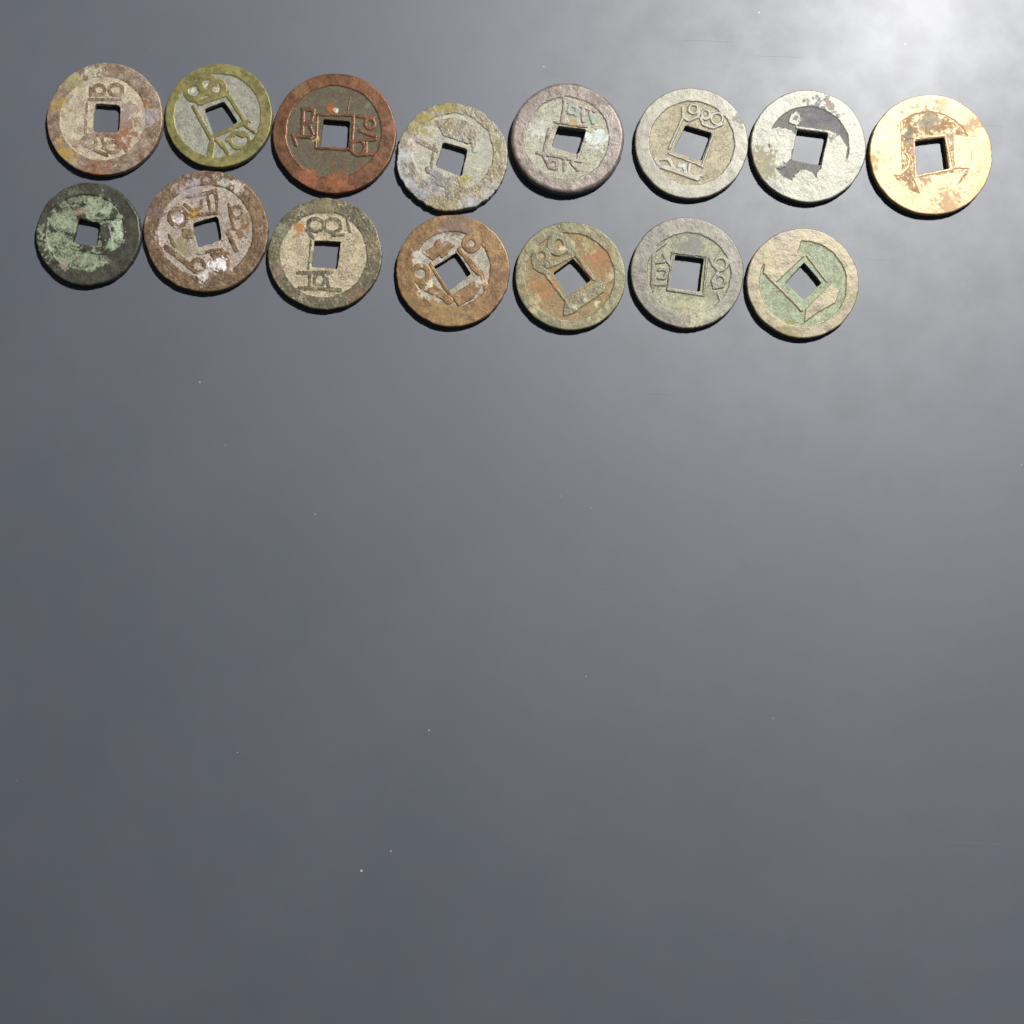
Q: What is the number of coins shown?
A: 15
